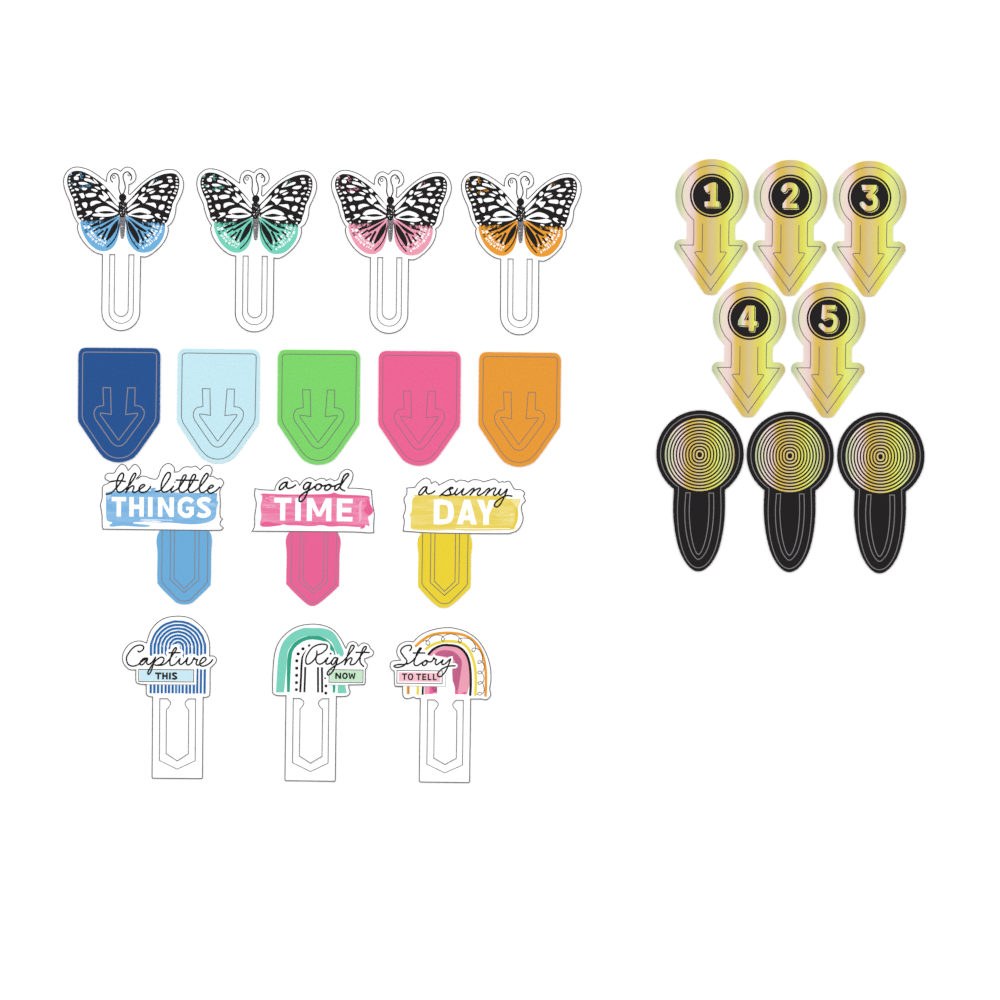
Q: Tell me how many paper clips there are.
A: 23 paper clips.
